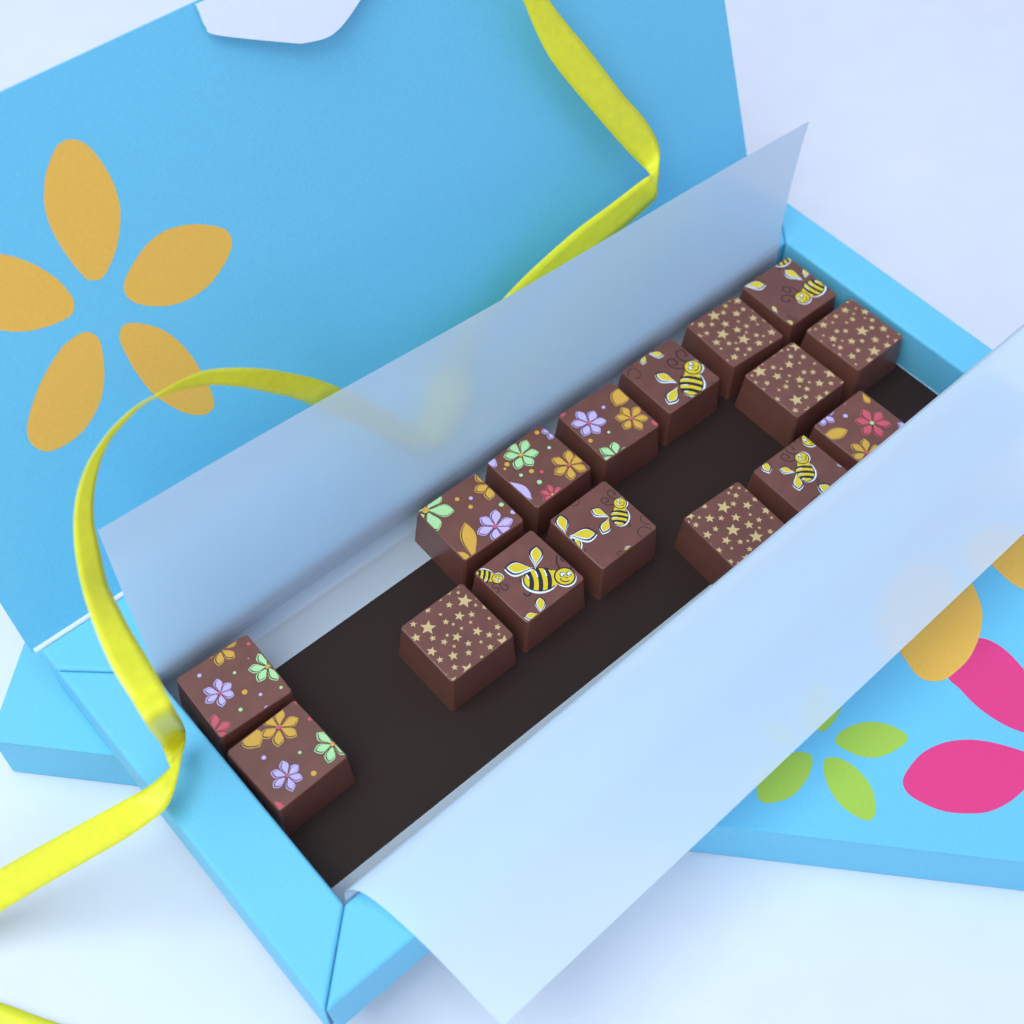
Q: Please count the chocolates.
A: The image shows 16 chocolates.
